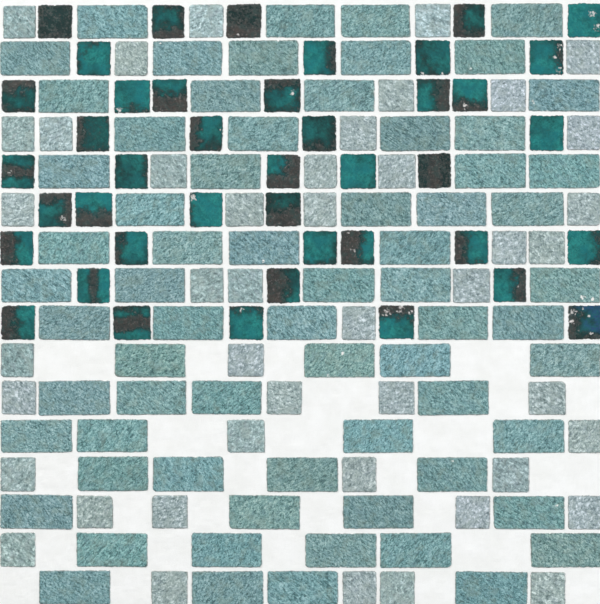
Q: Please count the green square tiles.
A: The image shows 42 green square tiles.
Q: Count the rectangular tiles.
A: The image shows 68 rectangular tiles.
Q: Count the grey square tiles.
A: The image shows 44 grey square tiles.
